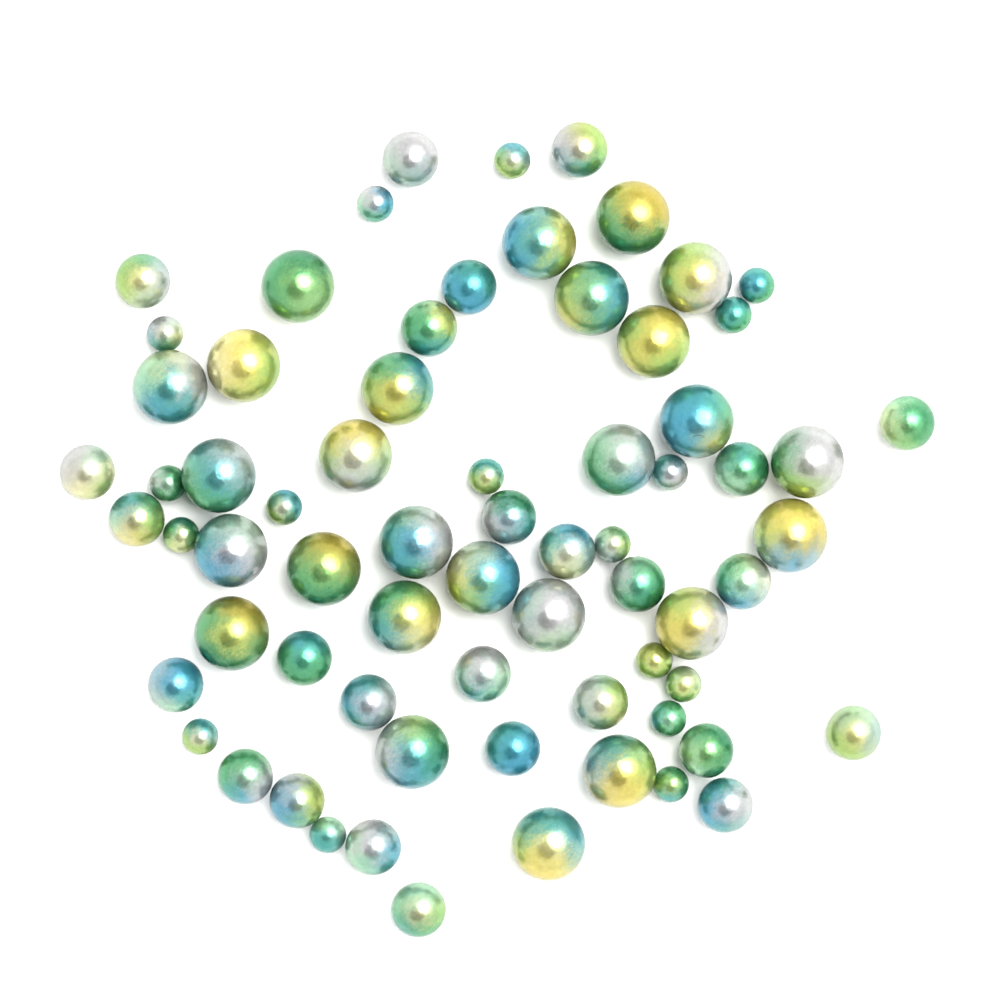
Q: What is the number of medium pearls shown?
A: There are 26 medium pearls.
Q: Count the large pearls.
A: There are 26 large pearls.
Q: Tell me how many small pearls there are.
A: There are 17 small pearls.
